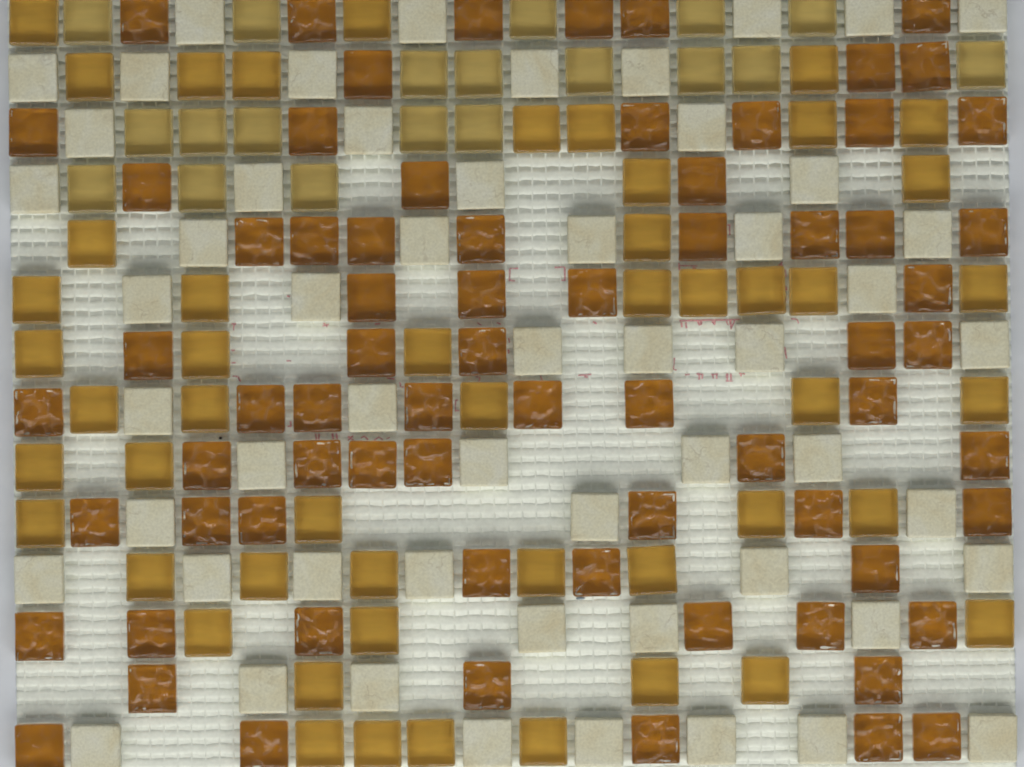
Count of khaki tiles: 19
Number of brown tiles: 71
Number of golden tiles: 50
